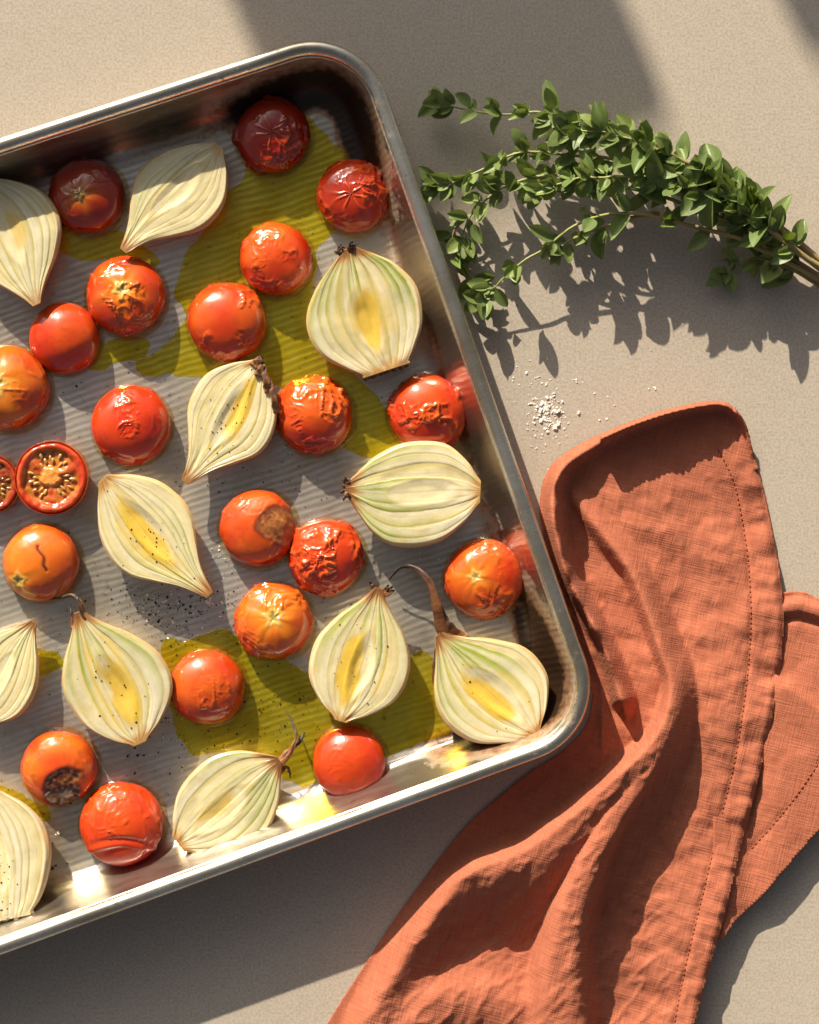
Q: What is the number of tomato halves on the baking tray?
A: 22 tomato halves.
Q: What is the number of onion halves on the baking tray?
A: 12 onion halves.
